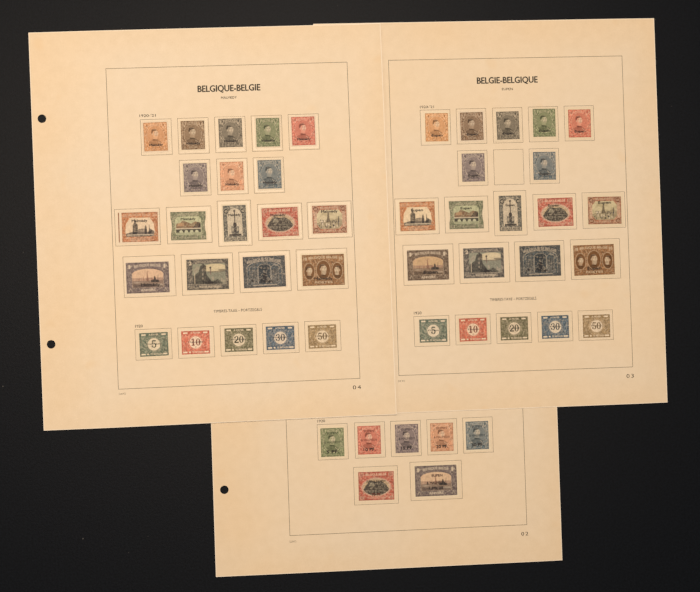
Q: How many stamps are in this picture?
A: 50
